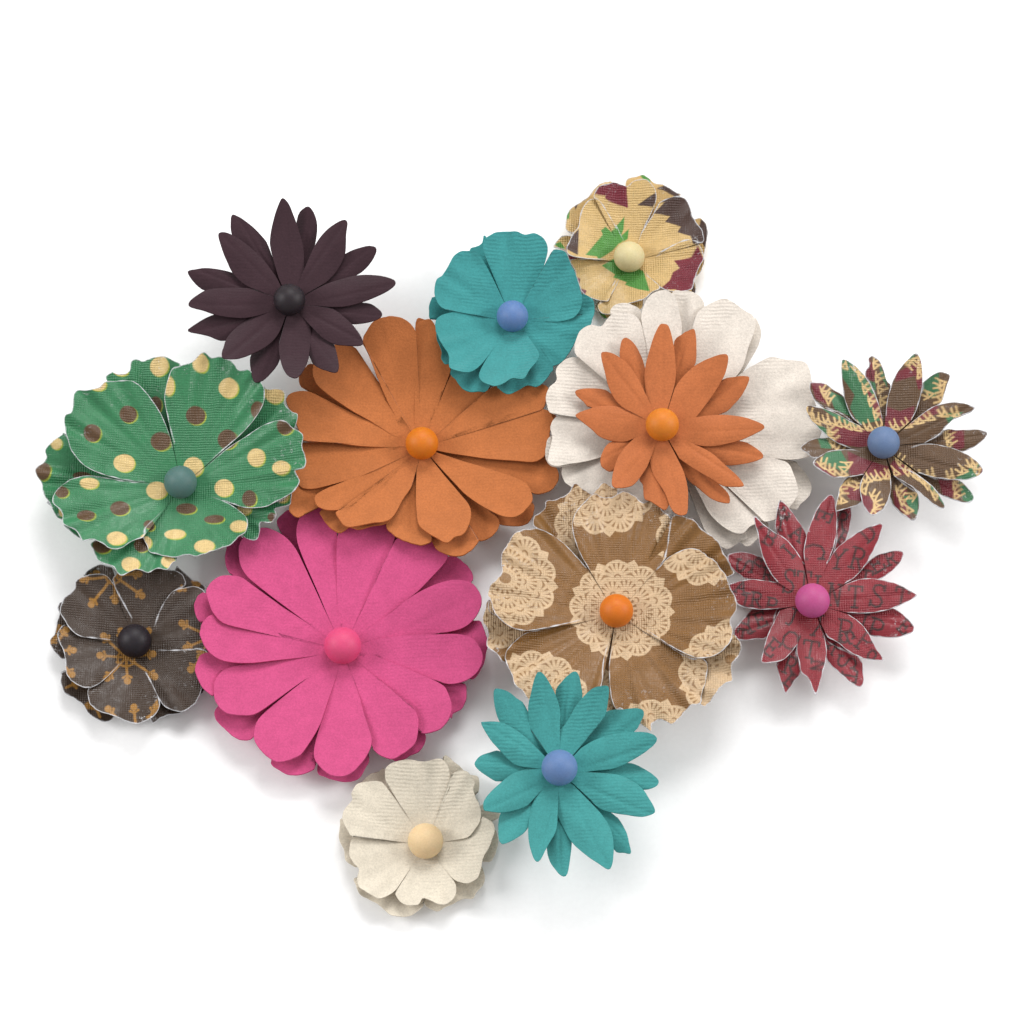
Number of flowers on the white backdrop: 14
